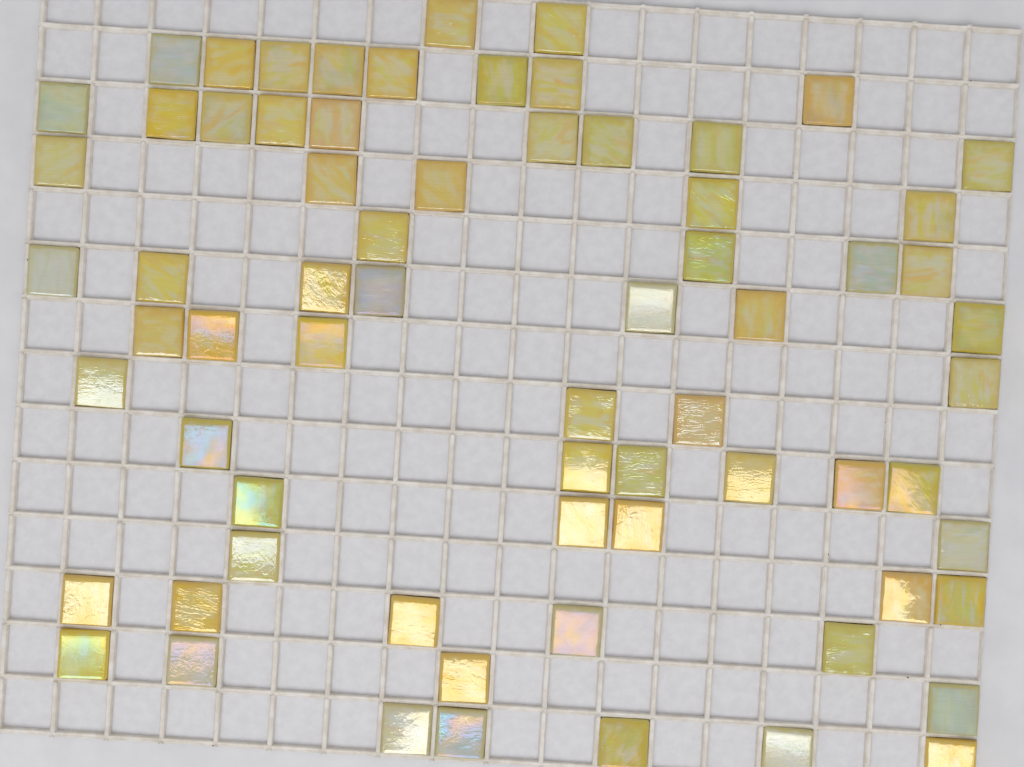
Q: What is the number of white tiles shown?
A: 13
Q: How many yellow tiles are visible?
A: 56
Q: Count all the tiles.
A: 69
